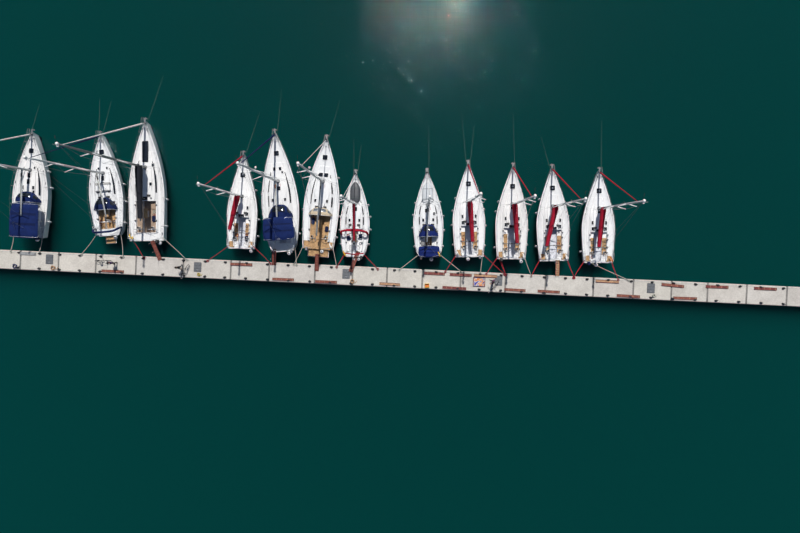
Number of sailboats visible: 12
